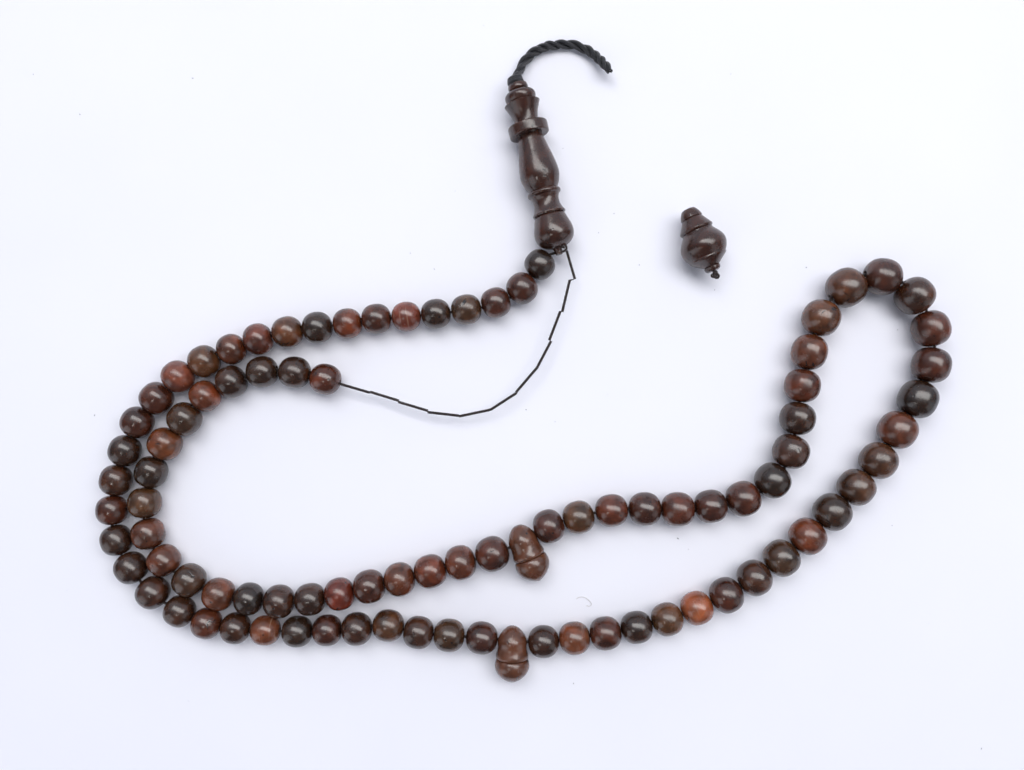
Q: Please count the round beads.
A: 88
